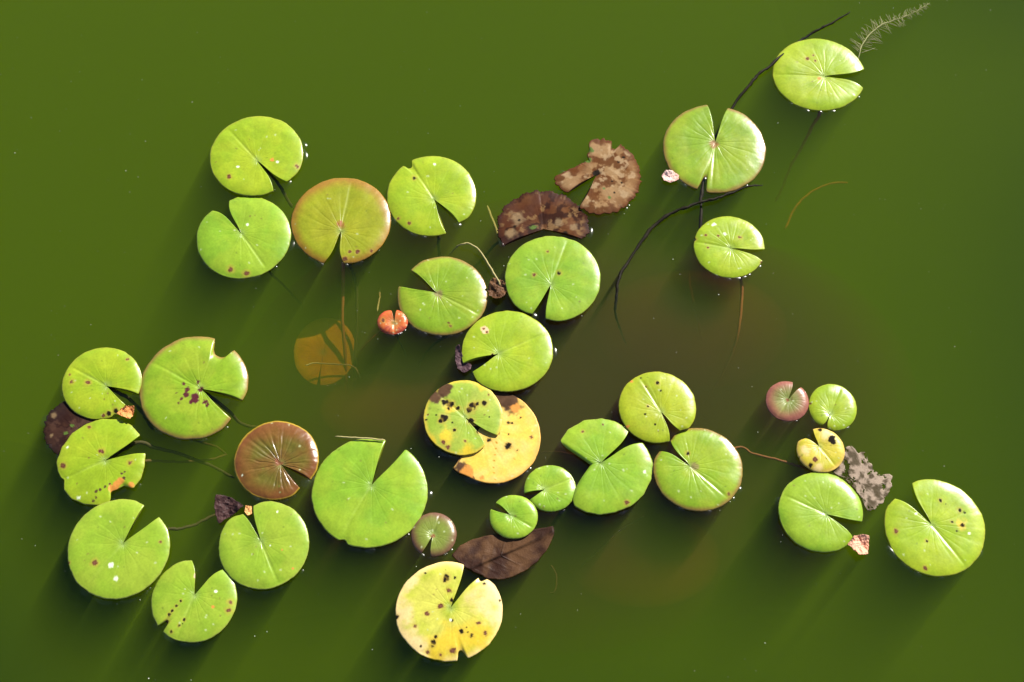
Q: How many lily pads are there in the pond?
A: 37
